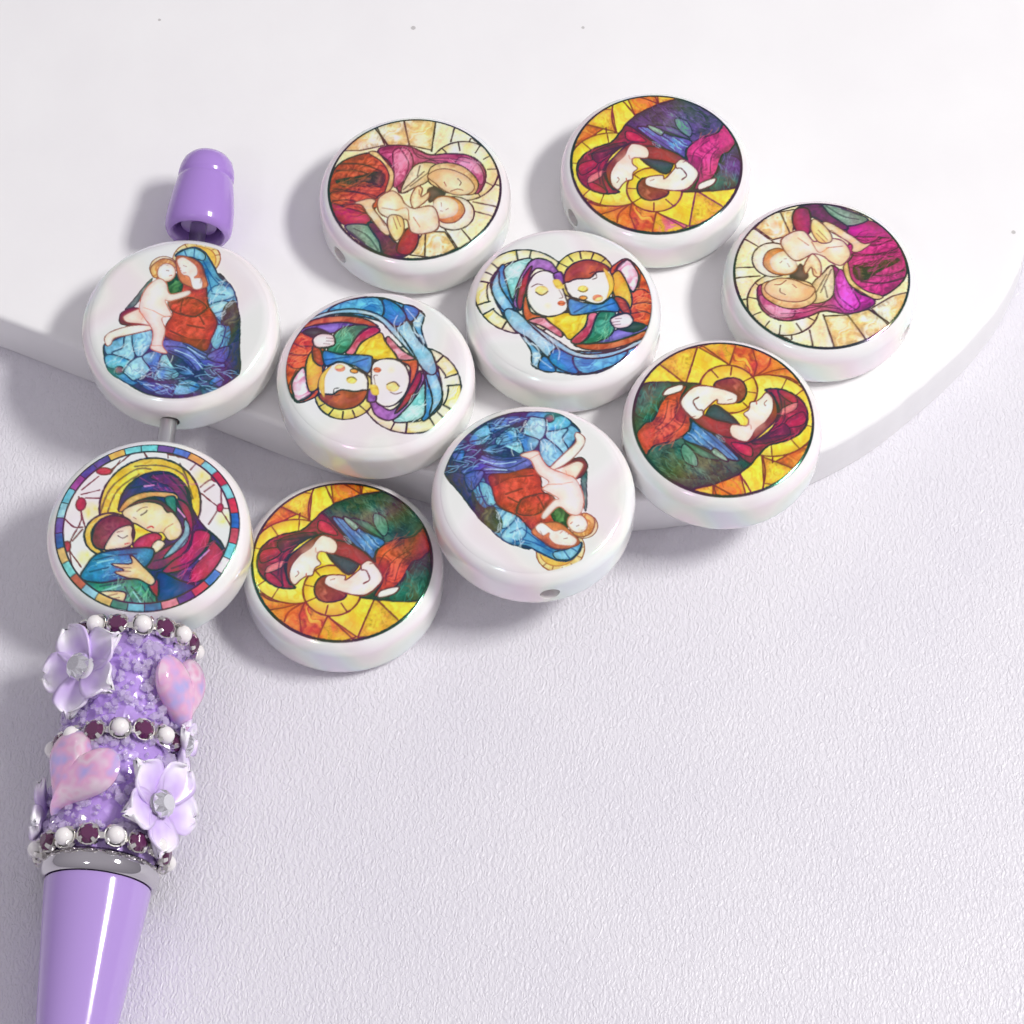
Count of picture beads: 10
